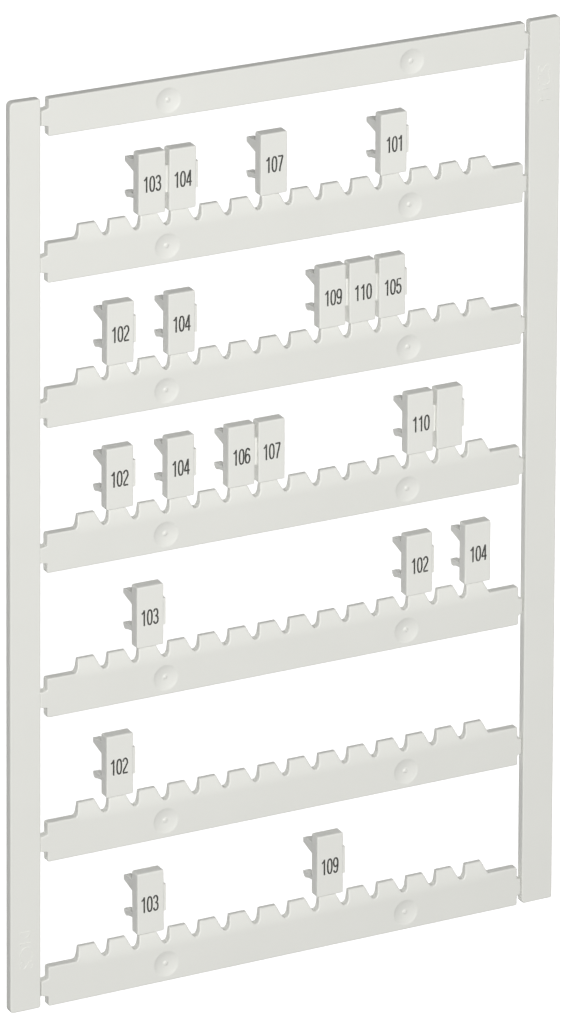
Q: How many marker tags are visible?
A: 21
